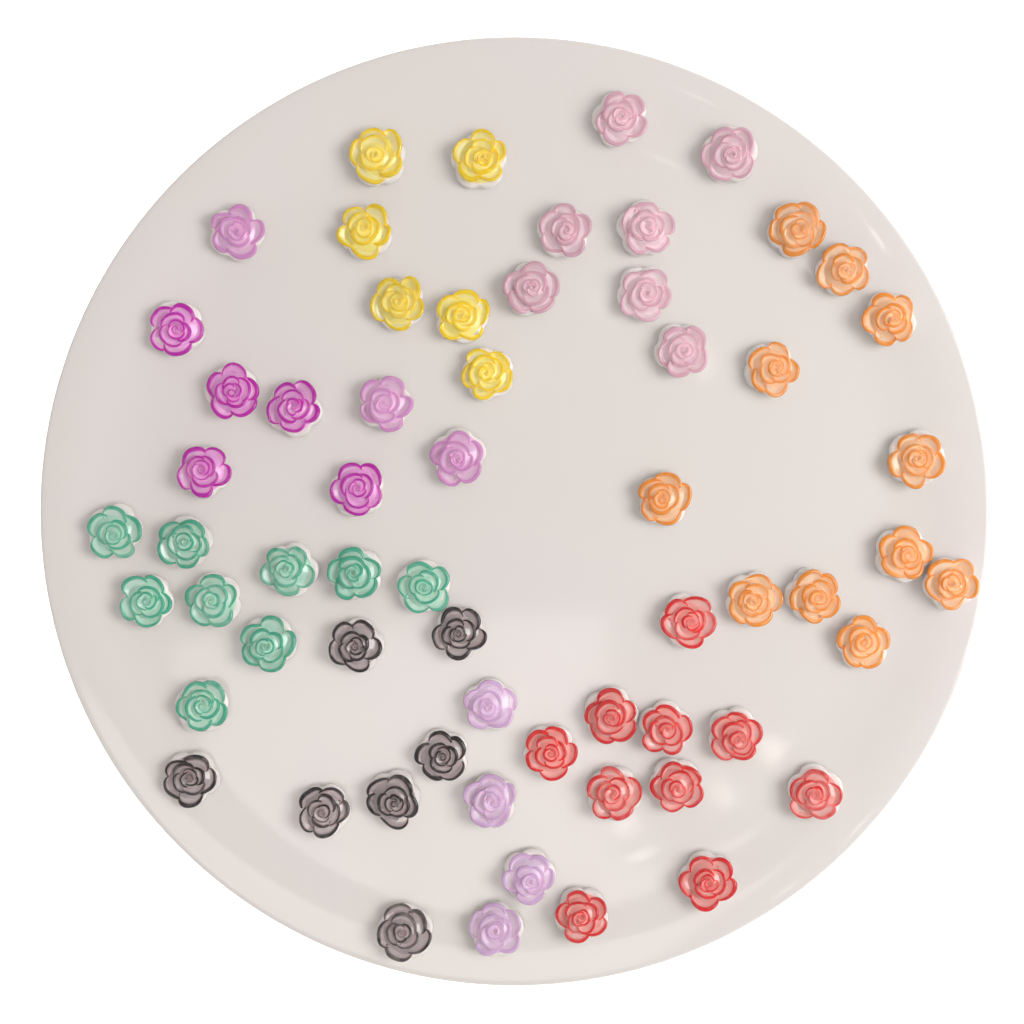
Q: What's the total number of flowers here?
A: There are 62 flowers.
